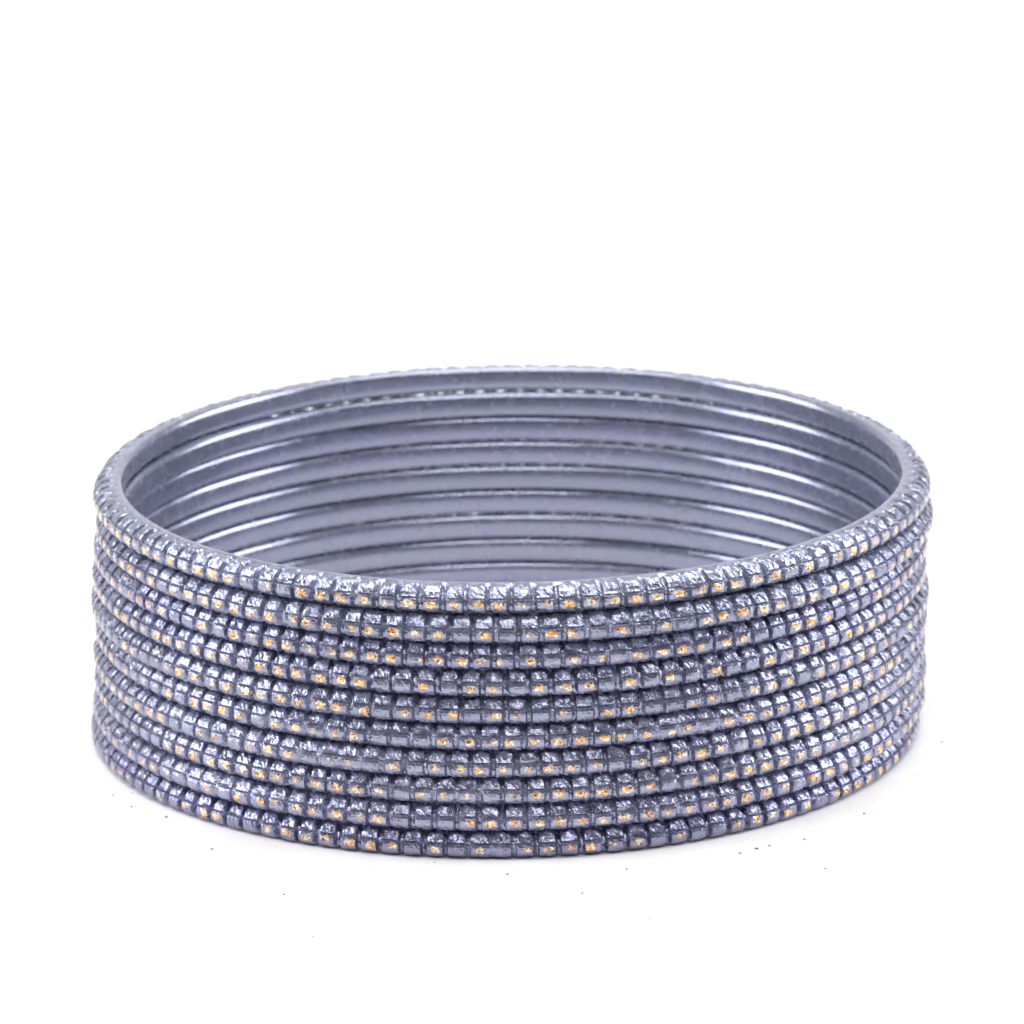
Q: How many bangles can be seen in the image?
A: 10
